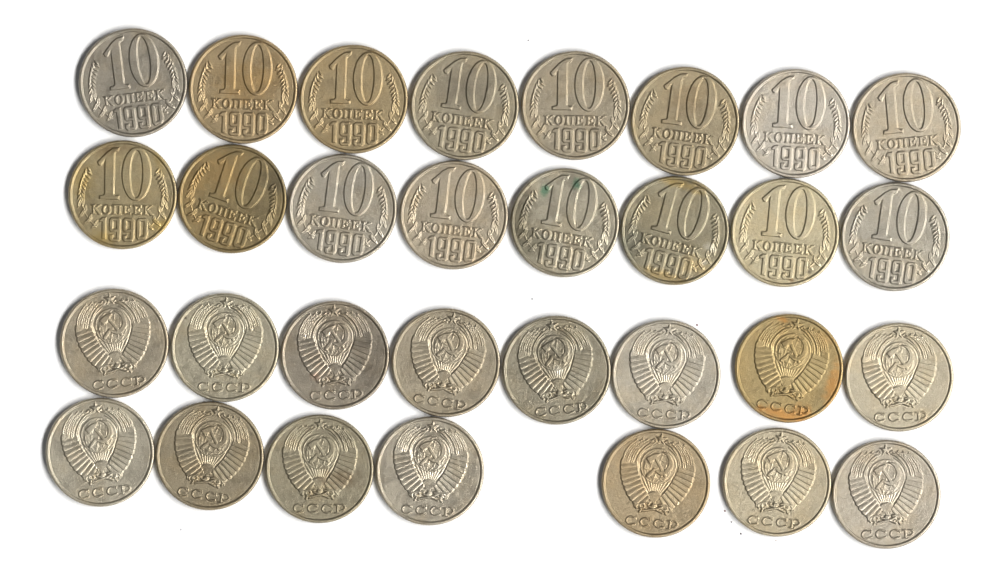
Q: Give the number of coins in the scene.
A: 31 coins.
